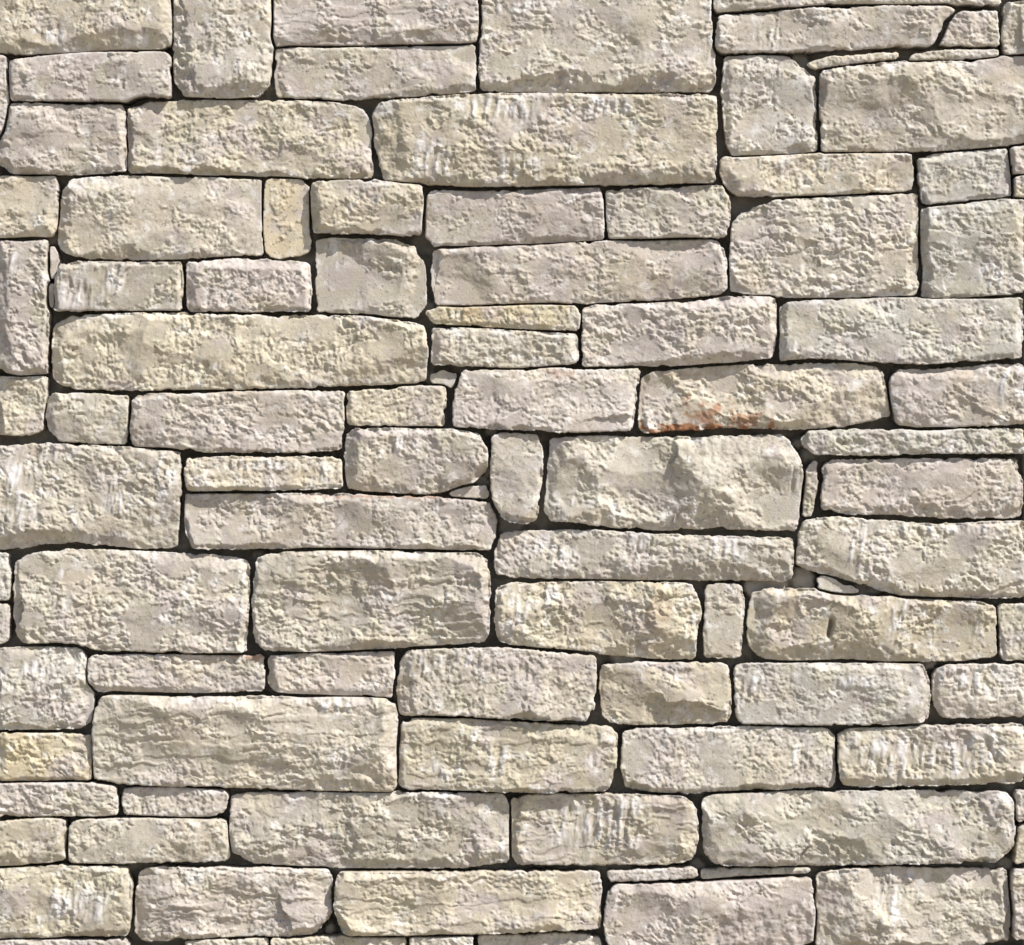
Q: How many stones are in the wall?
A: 105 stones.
